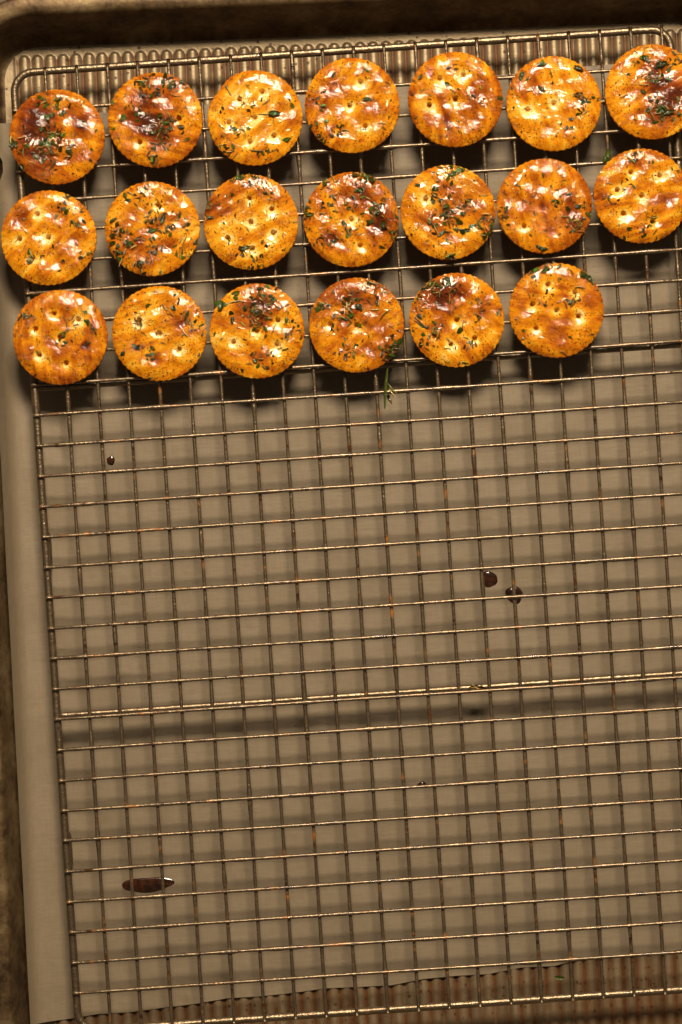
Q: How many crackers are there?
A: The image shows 20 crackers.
